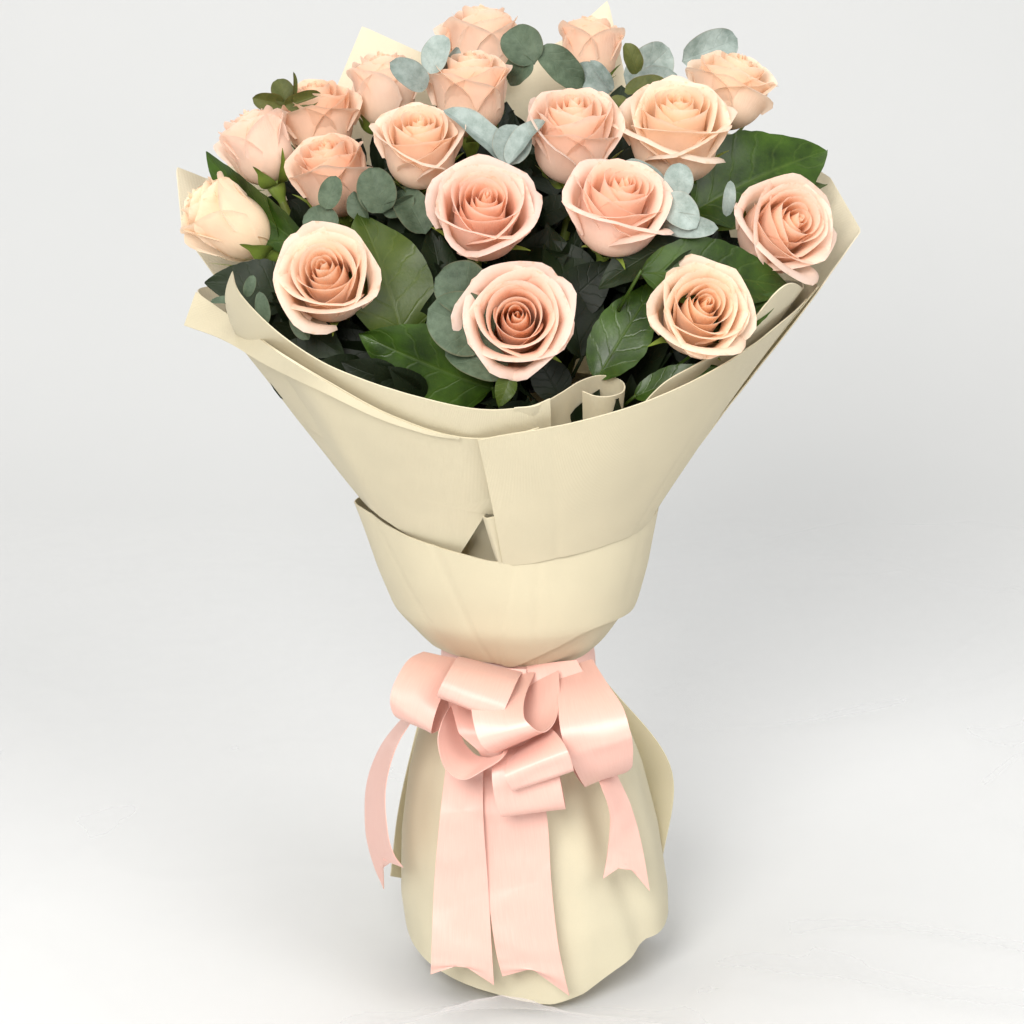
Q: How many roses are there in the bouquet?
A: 18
